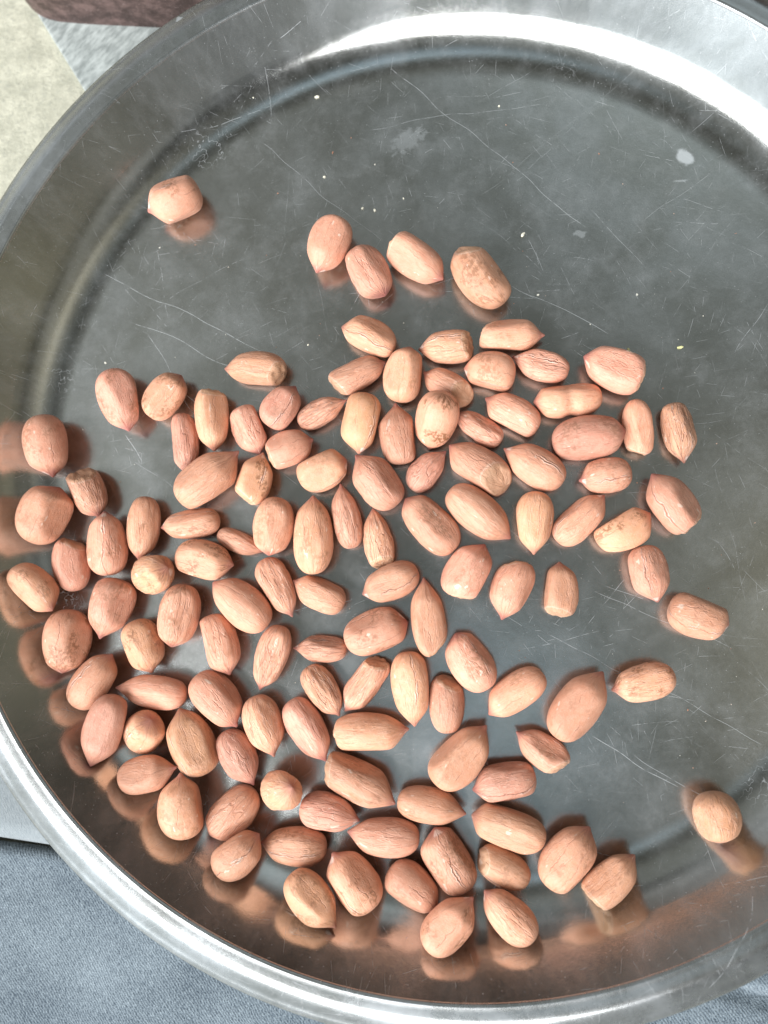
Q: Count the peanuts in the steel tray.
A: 121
